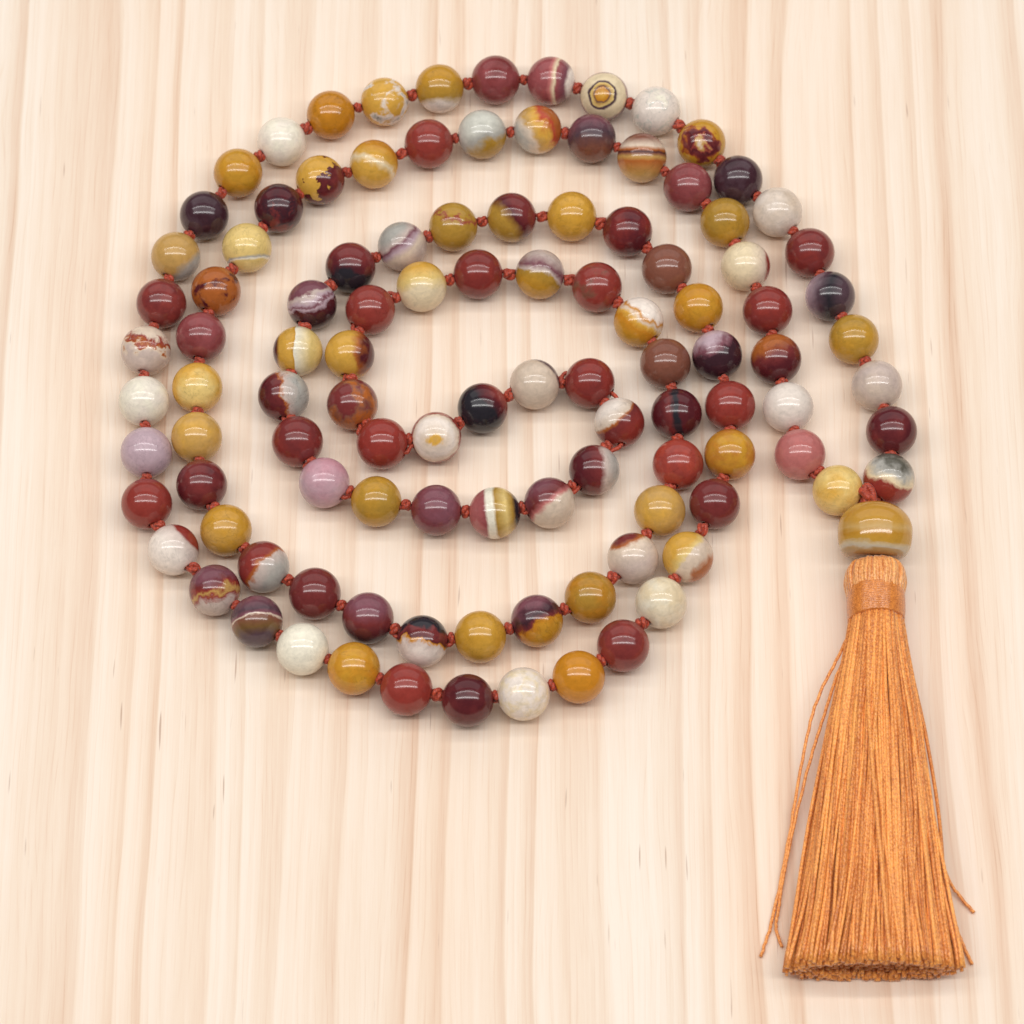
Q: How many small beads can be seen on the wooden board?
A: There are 108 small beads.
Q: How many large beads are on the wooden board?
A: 1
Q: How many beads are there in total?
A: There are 109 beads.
